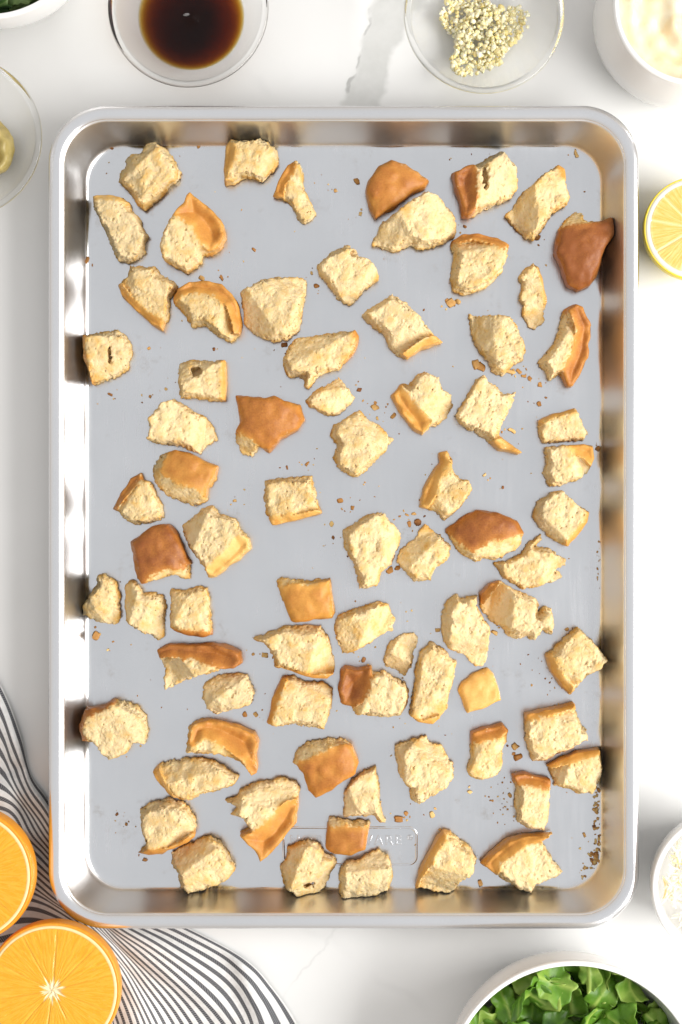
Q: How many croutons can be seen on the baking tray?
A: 75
